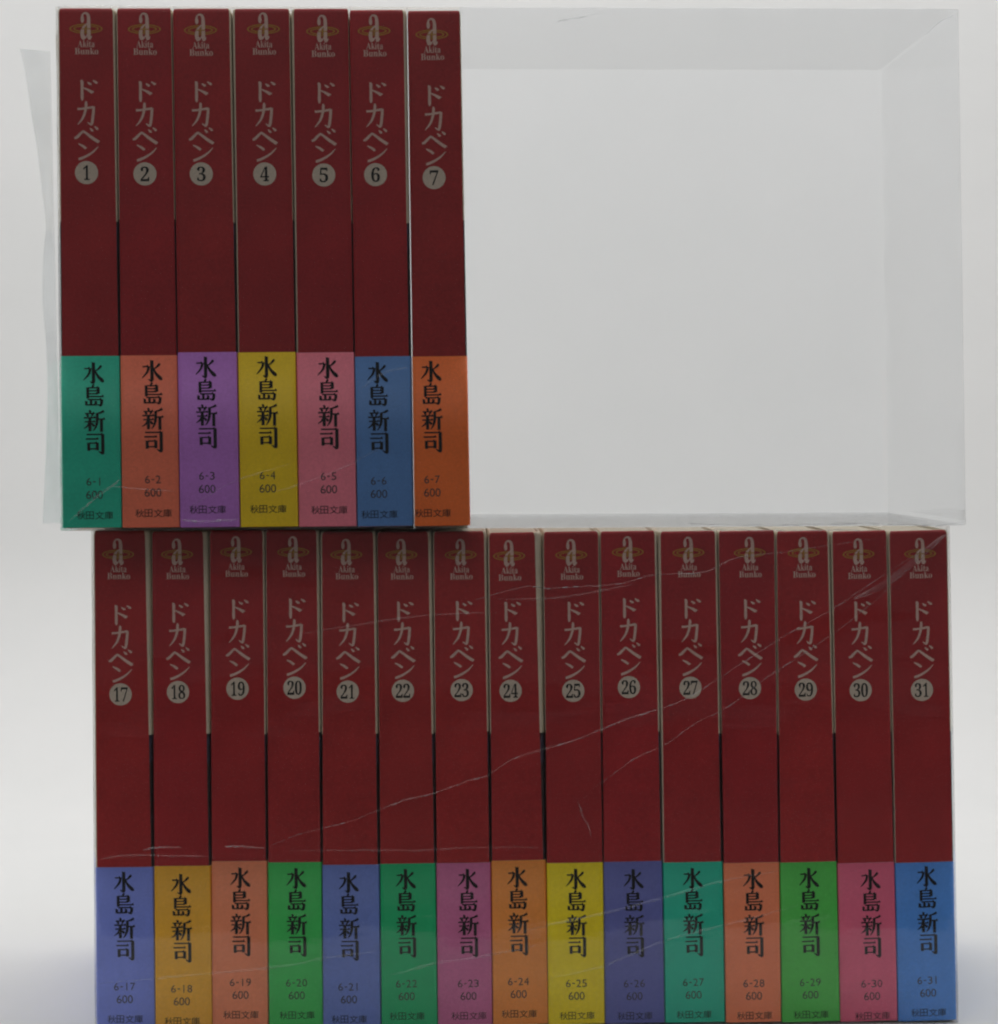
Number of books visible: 22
